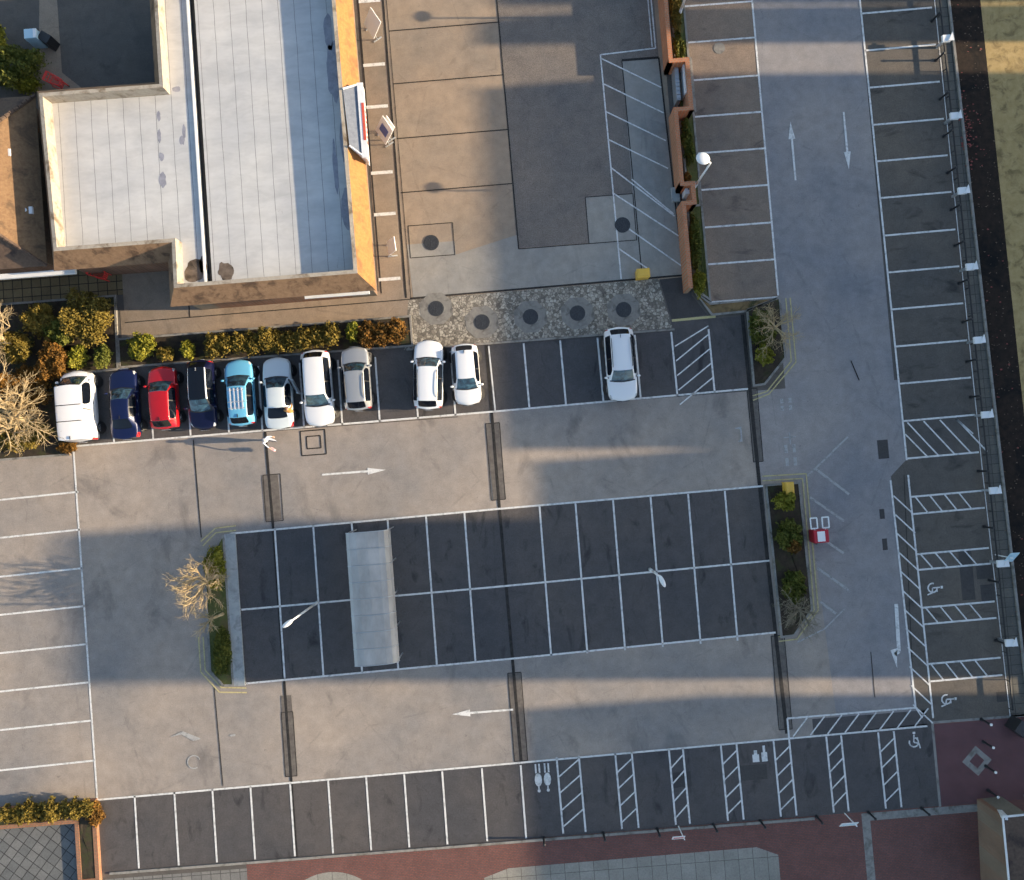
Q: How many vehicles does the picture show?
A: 11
